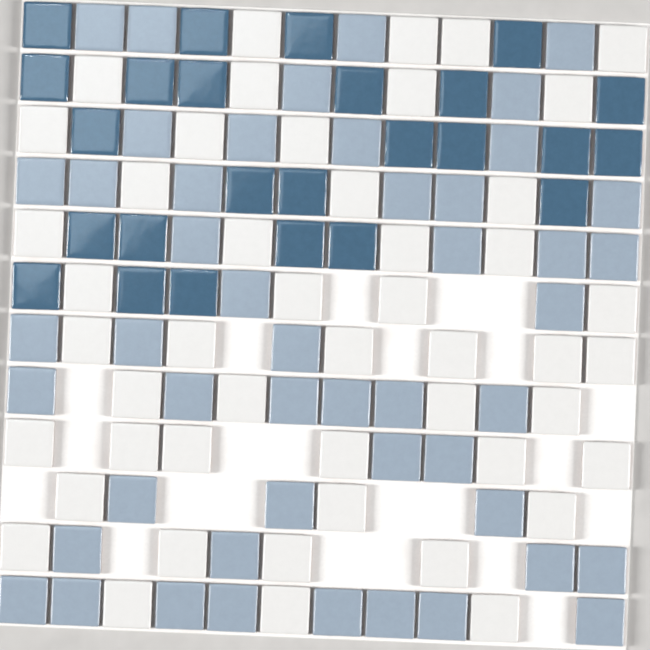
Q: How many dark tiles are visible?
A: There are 25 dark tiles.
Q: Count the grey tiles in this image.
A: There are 48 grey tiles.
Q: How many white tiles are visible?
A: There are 48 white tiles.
